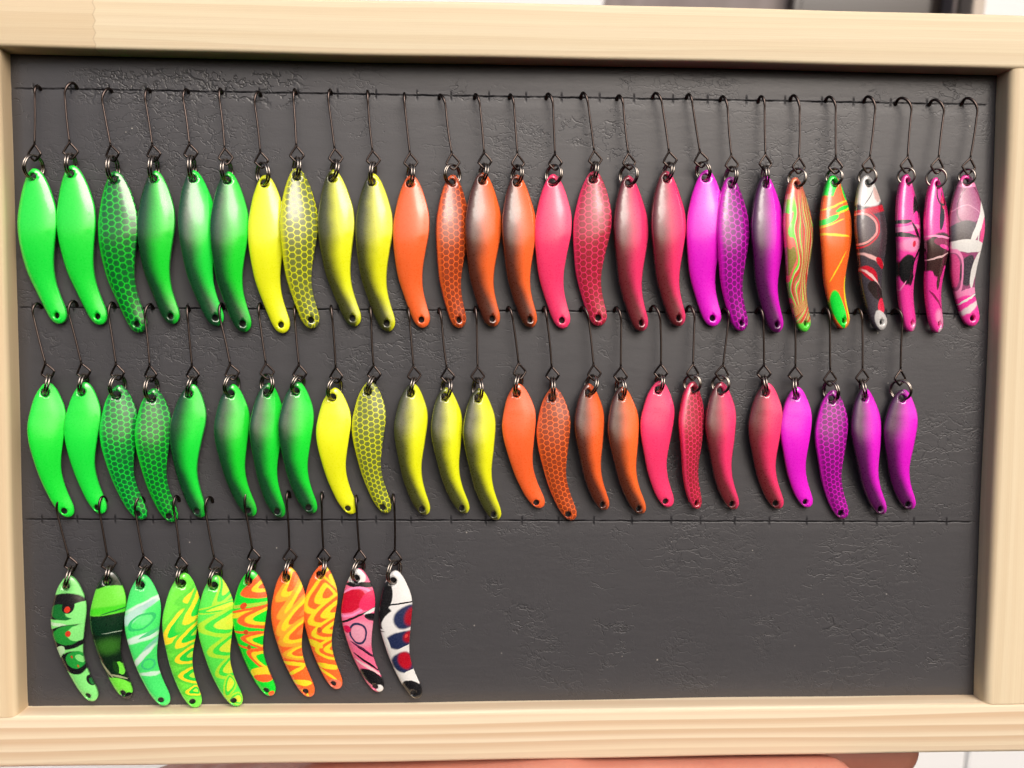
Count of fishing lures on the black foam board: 62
